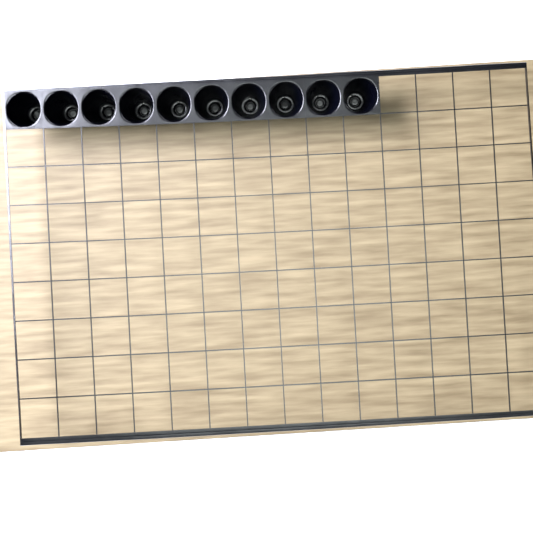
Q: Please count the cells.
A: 10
